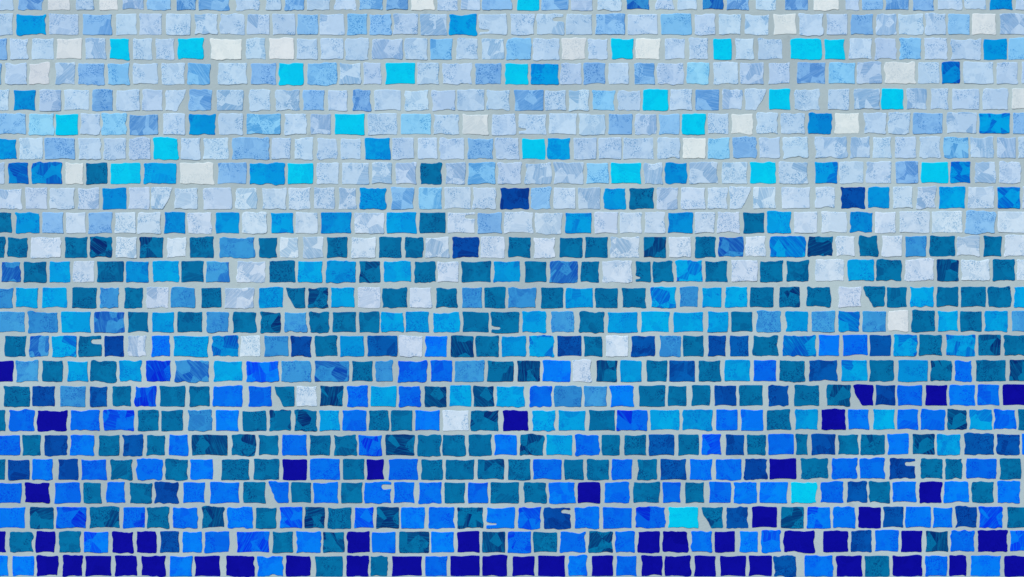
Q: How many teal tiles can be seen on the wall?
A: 199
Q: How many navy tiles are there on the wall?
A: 52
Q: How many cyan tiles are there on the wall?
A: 25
